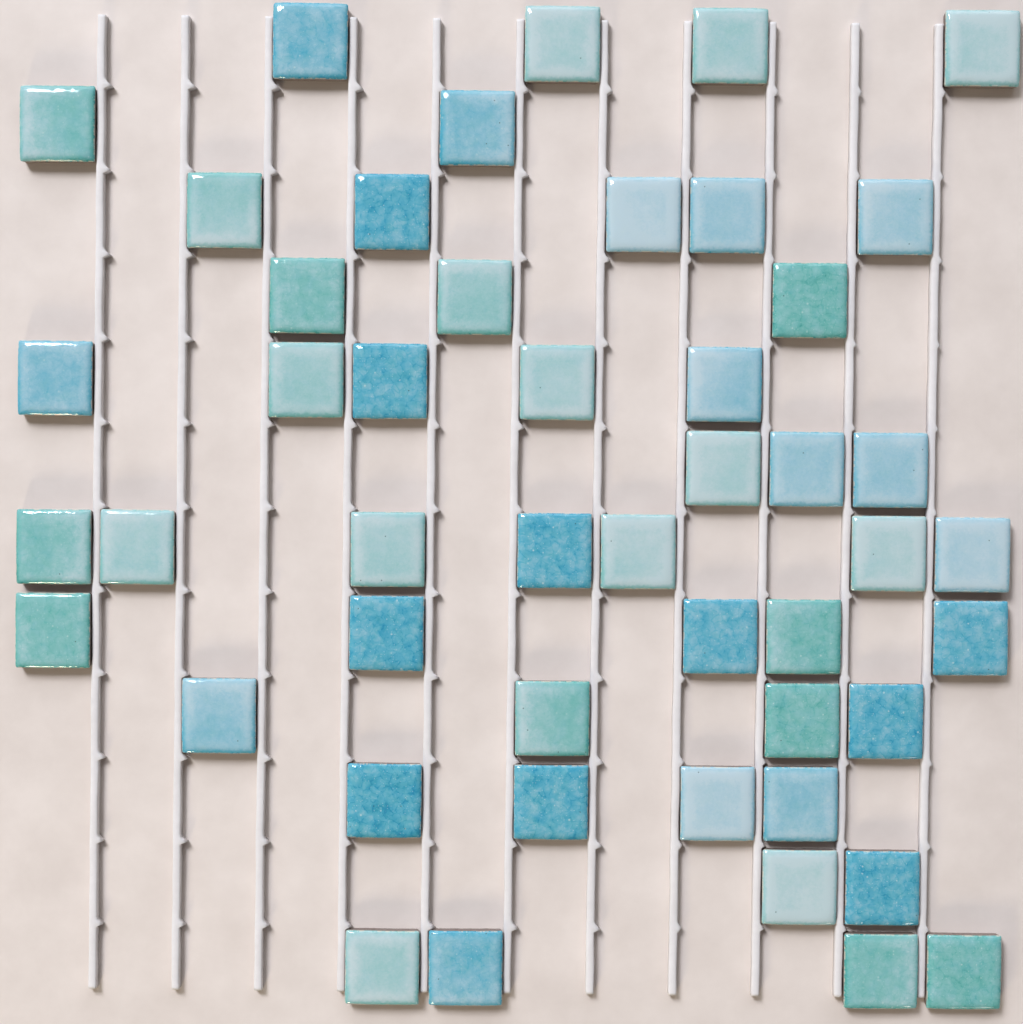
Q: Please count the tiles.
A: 48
